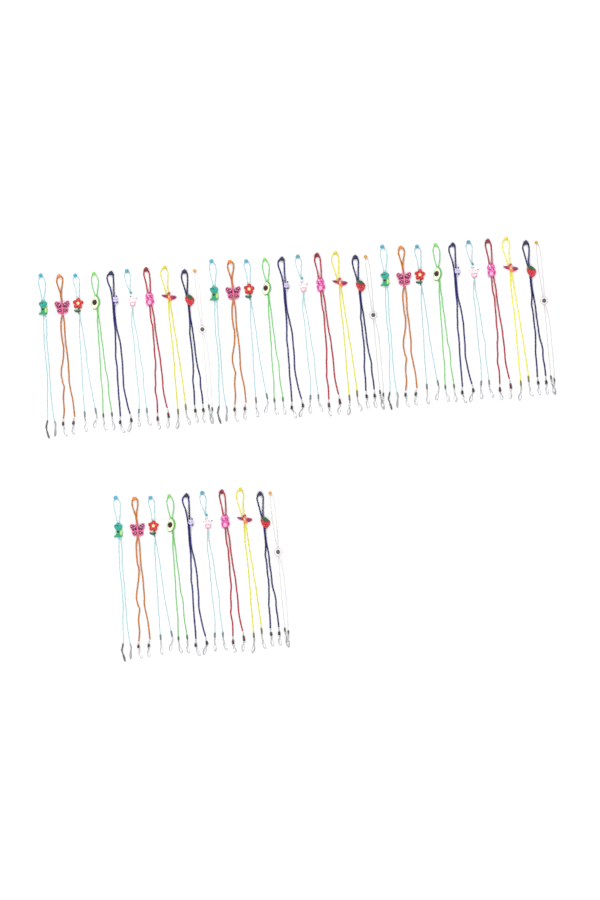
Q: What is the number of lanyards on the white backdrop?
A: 40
